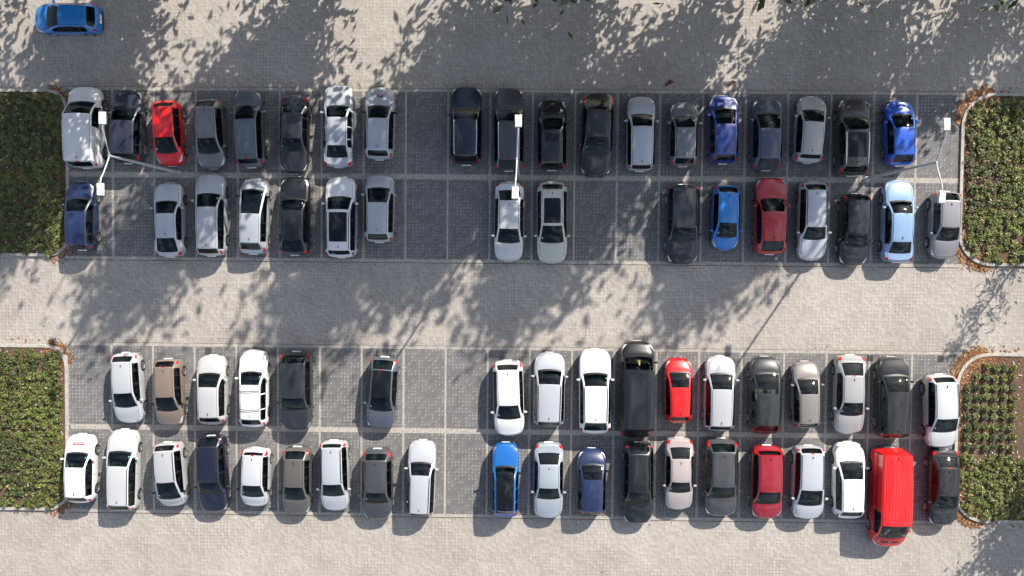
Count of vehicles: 73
